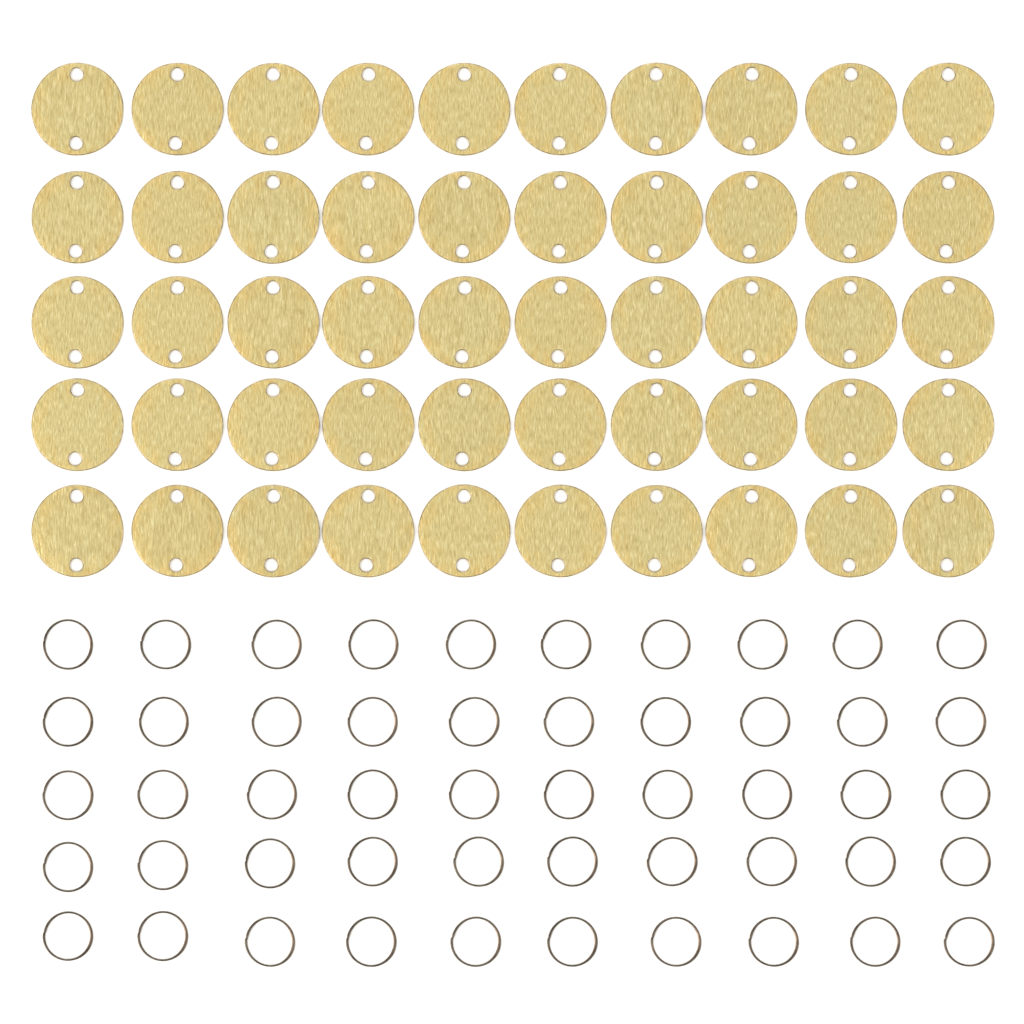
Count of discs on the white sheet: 50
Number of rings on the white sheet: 50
